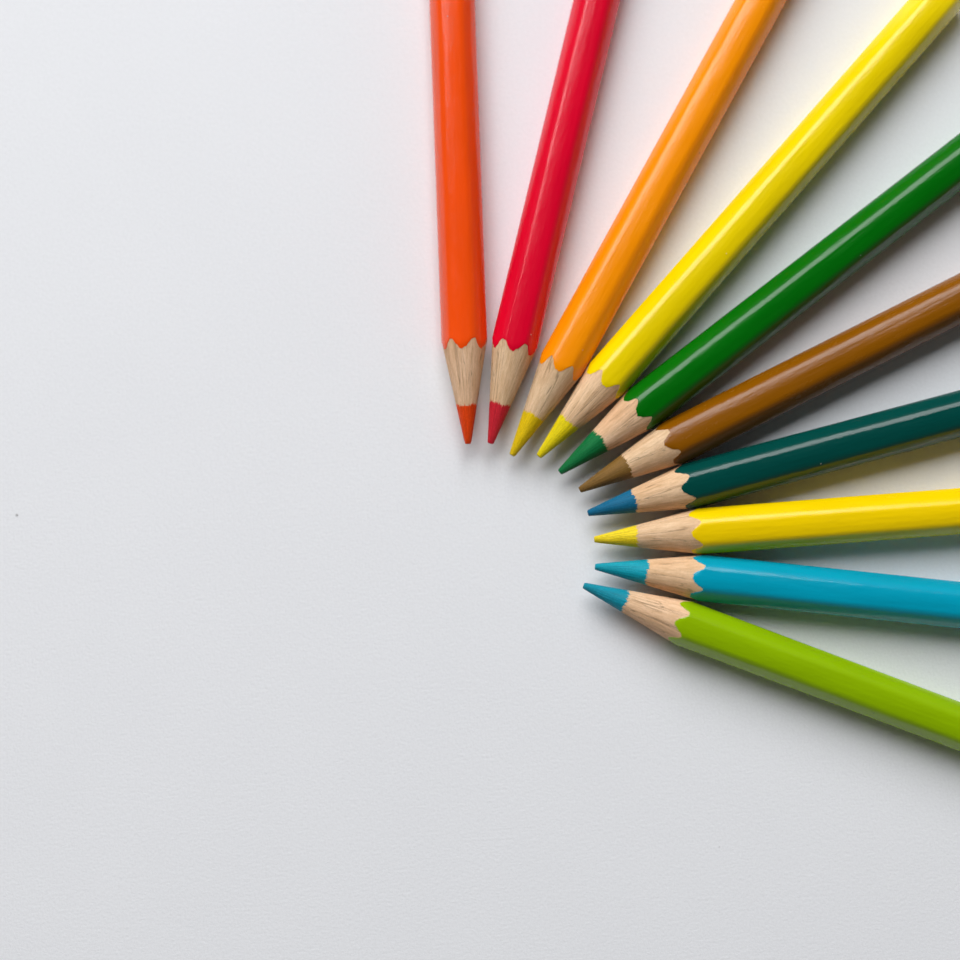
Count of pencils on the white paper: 10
